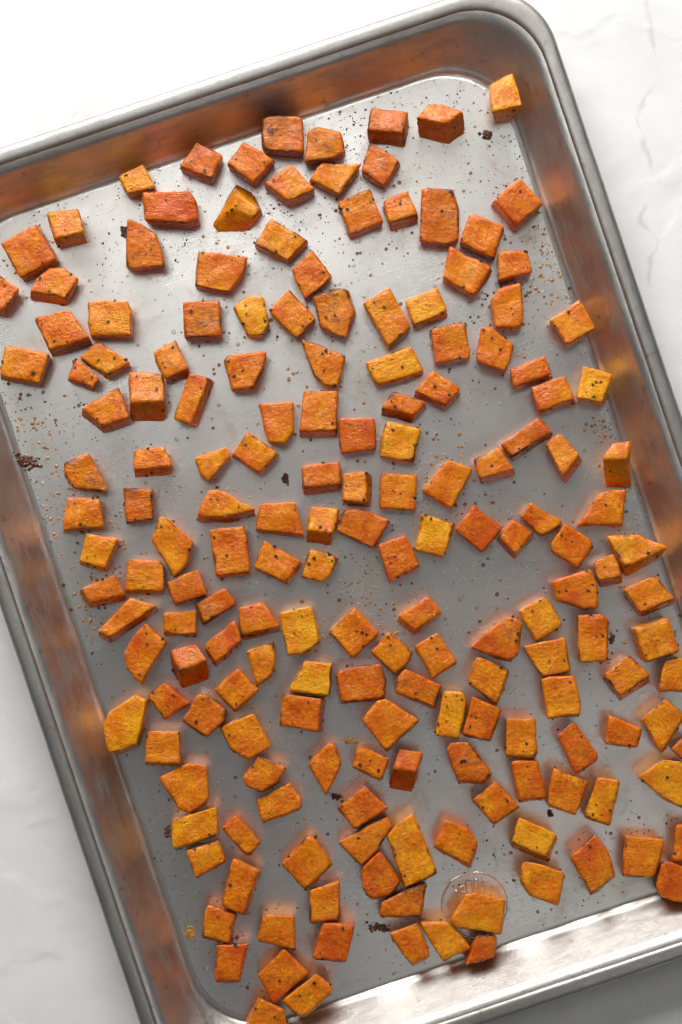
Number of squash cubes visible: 177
